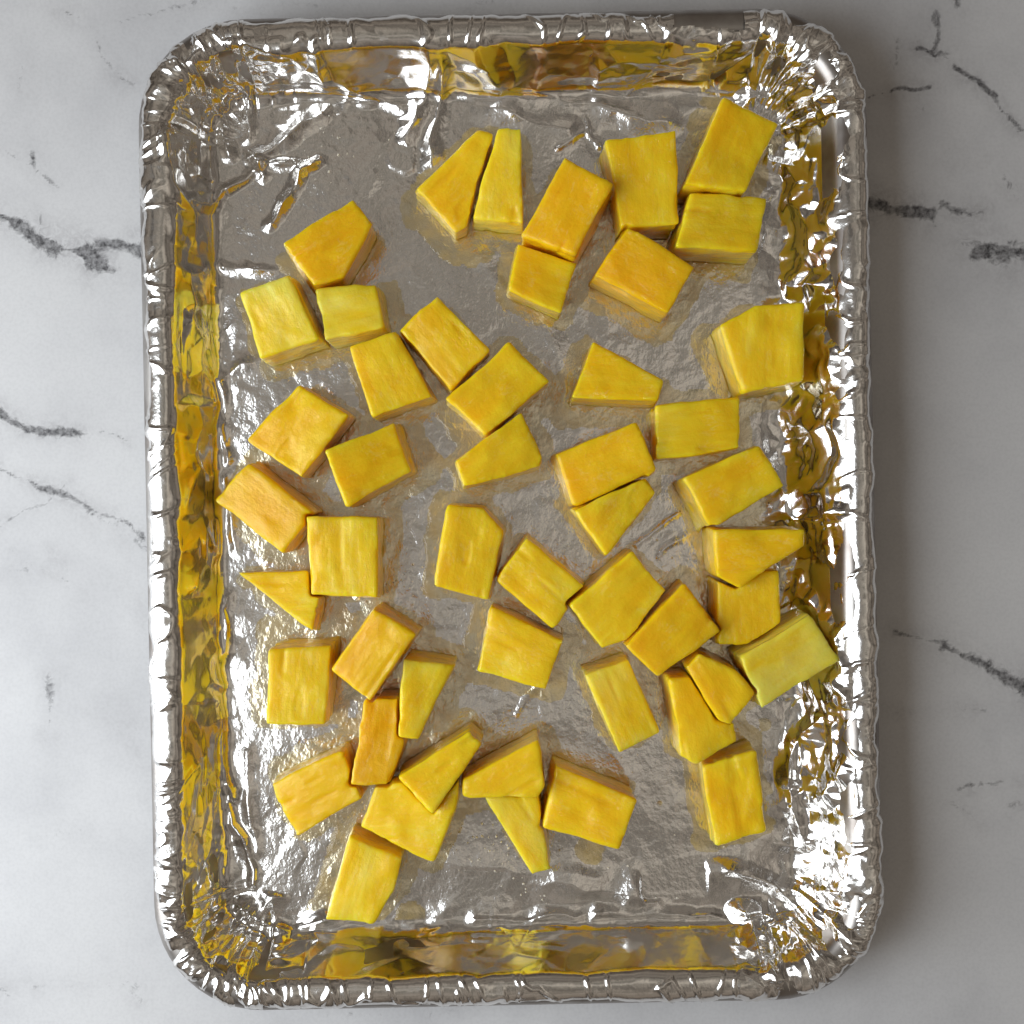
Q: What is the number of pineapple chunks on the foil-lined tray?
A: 49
